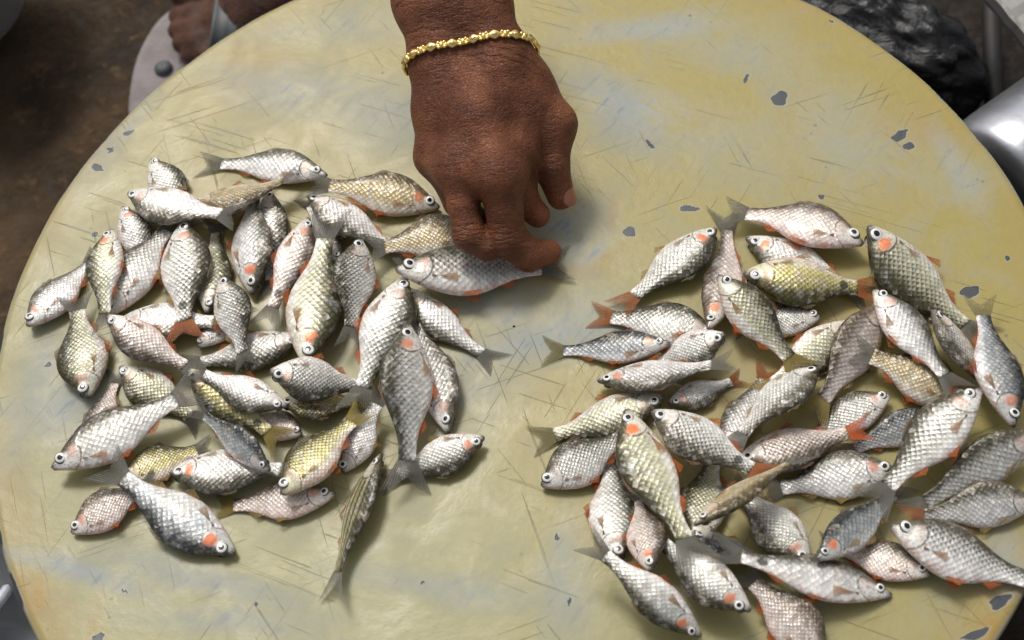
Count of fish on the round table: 93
